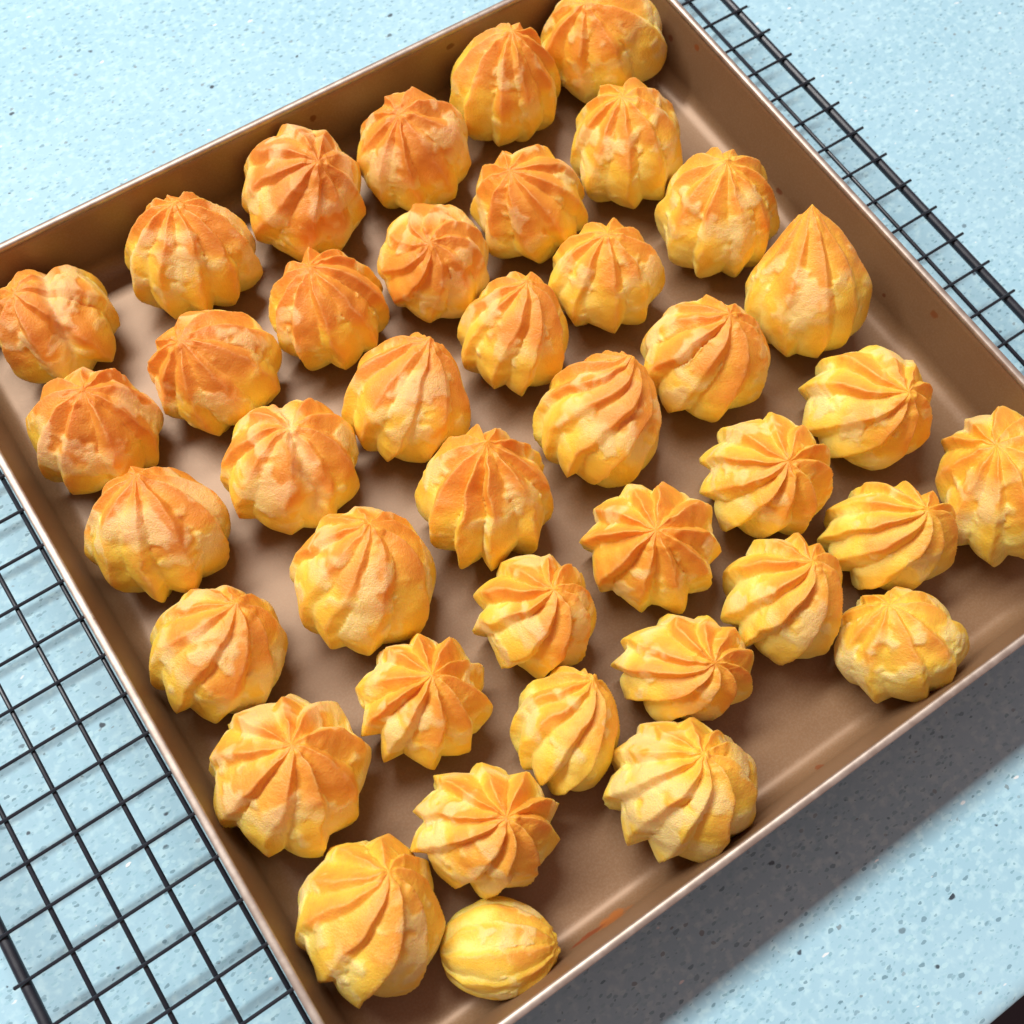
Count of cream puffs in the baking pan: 40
